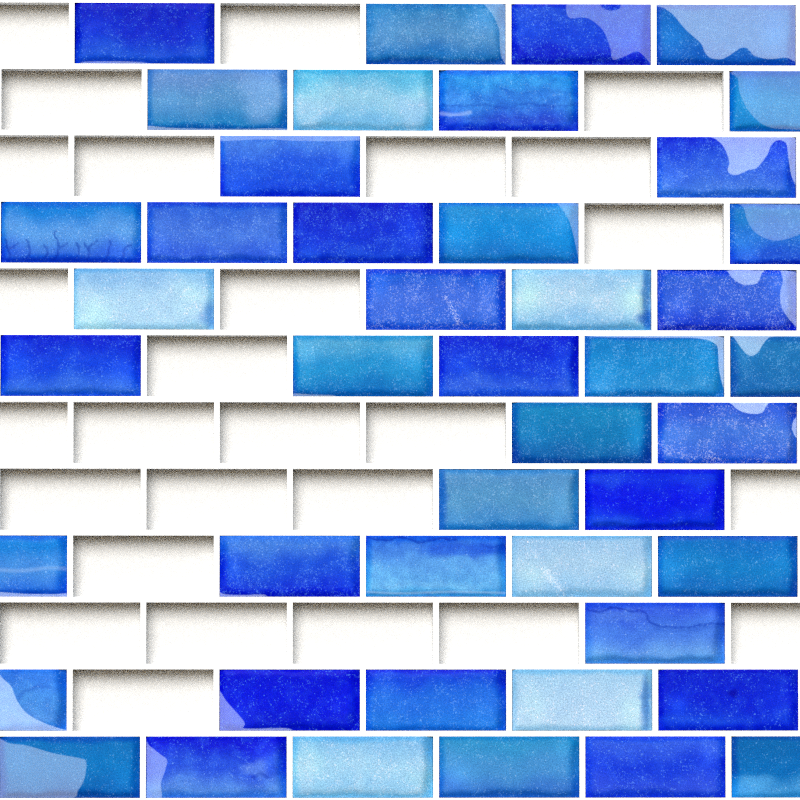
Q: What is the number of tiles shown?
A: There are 45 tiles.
